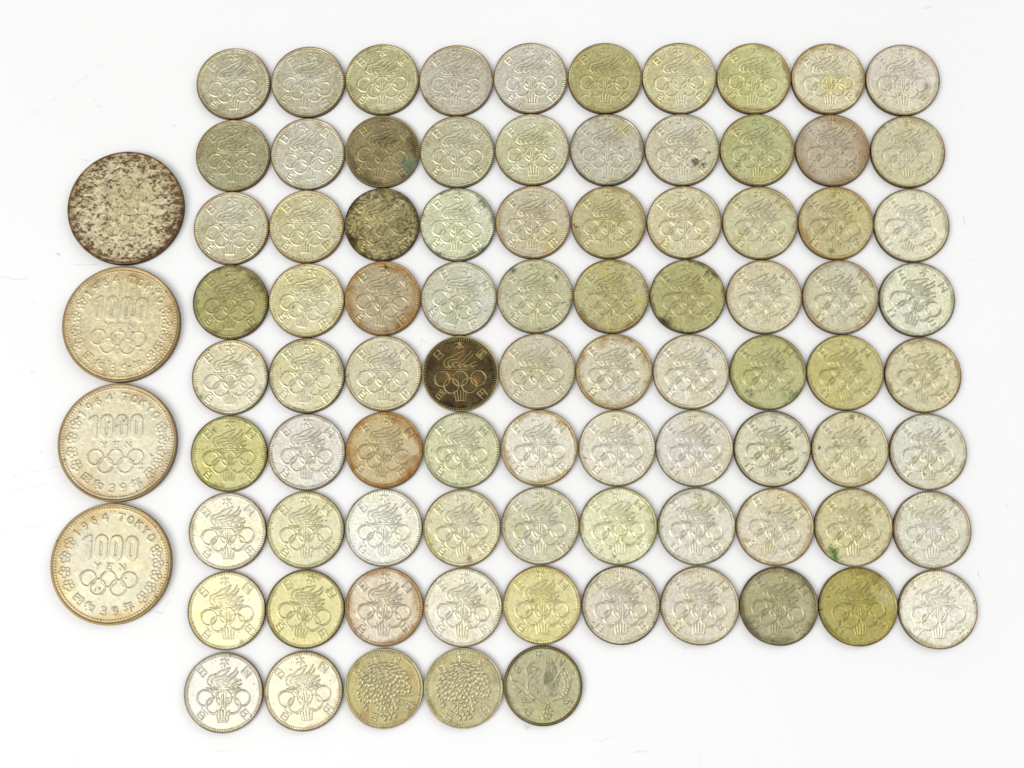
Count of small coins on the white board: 85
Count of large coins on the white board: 4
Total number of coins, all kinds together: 89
